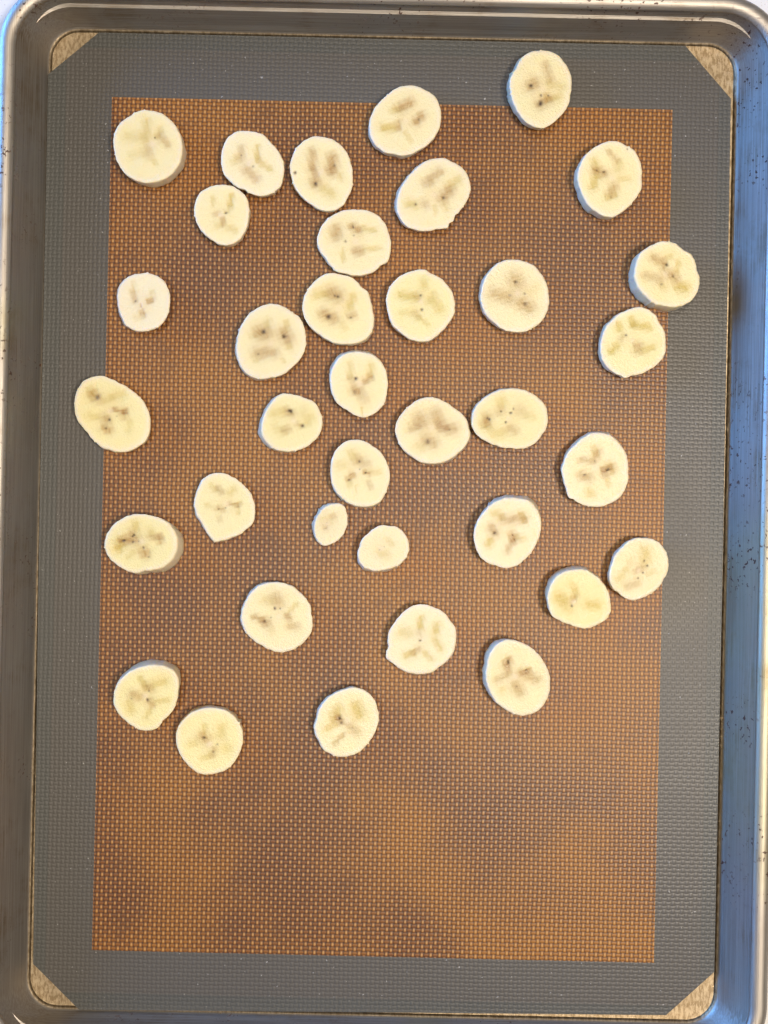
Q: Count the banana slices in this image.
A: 36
